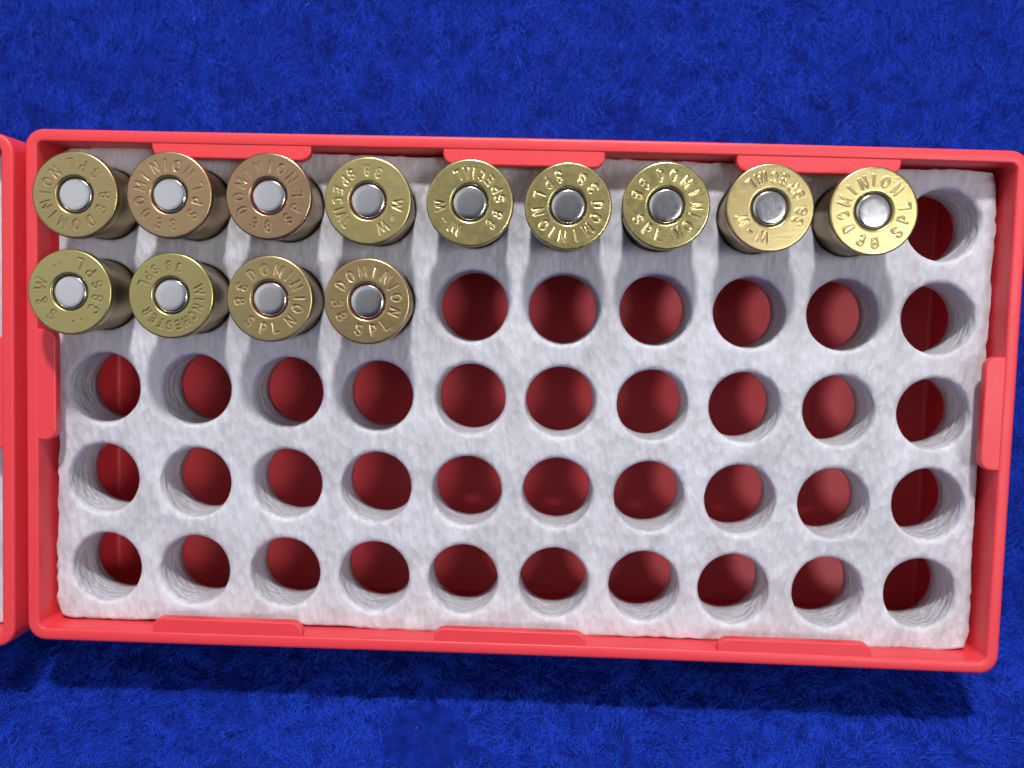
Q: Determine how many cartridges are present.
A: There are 13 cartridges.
